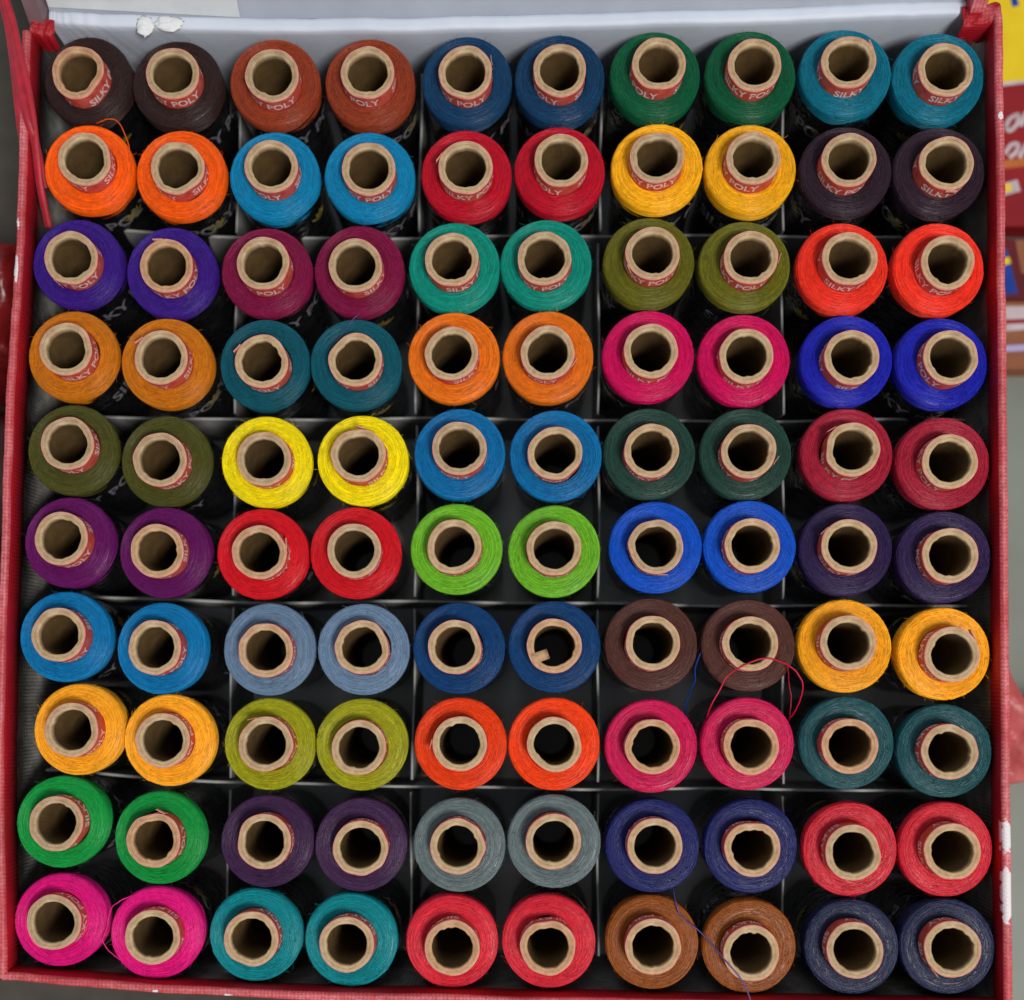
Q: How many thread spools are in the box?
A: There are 100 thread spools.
